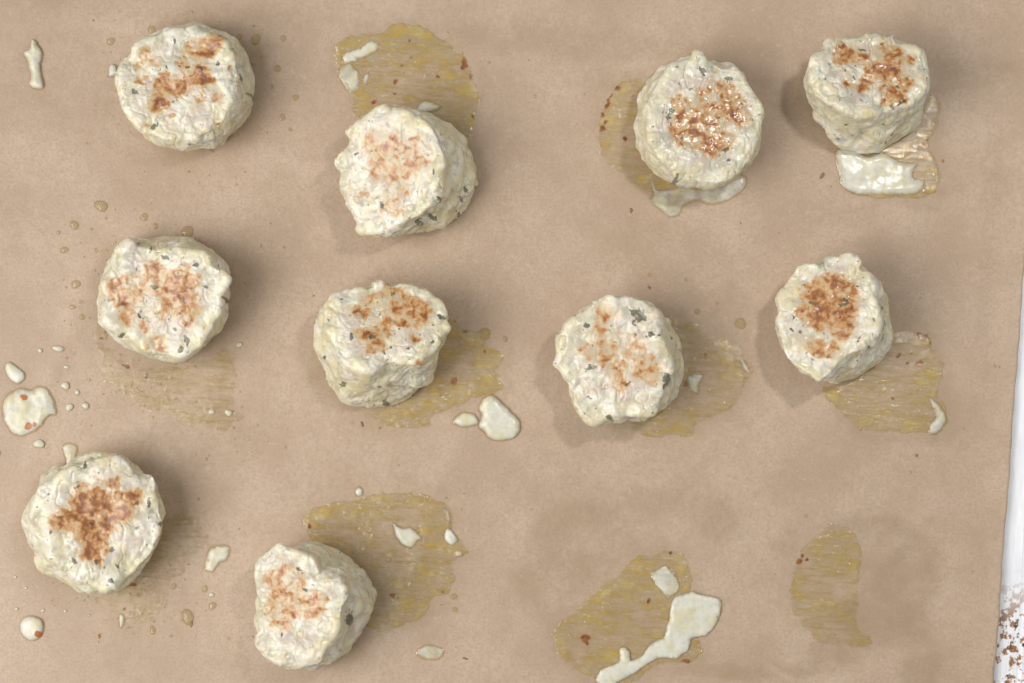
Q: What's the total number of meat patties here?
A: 10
